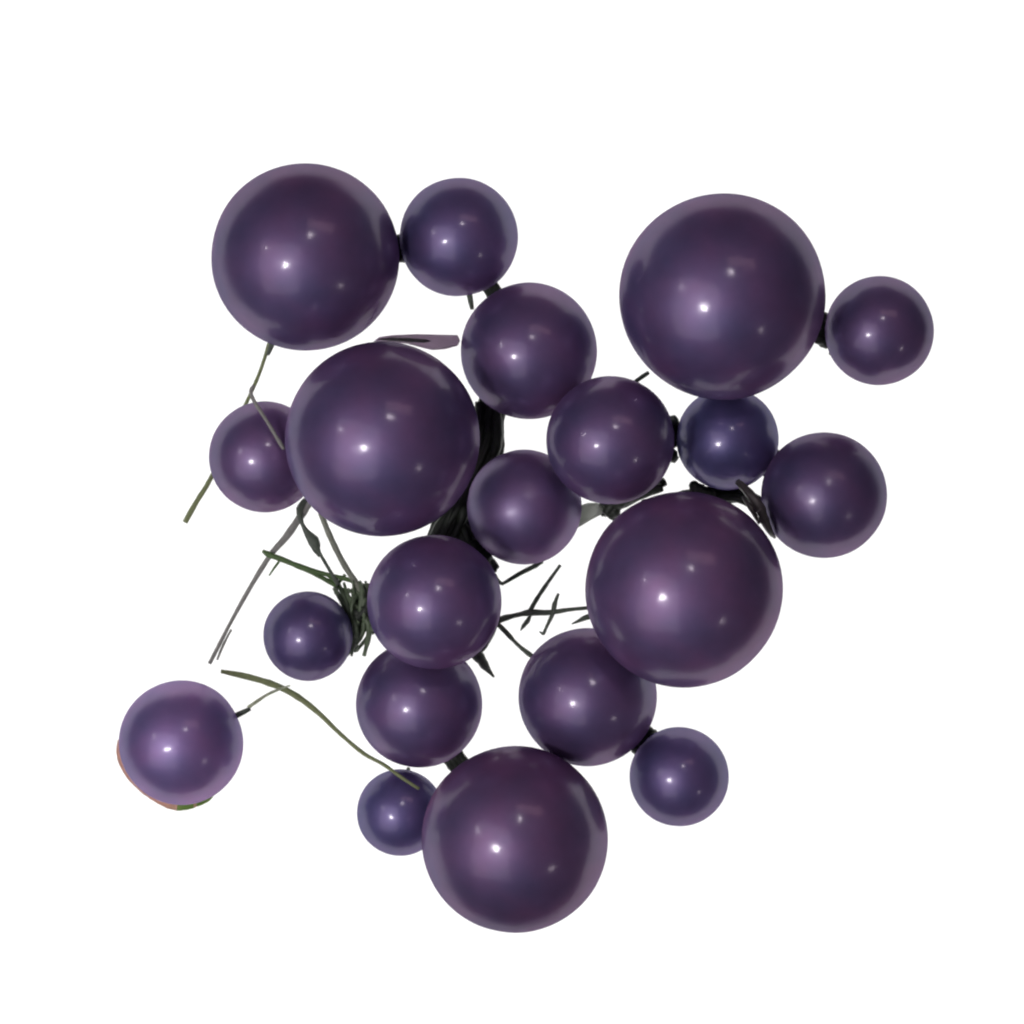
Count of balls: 20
